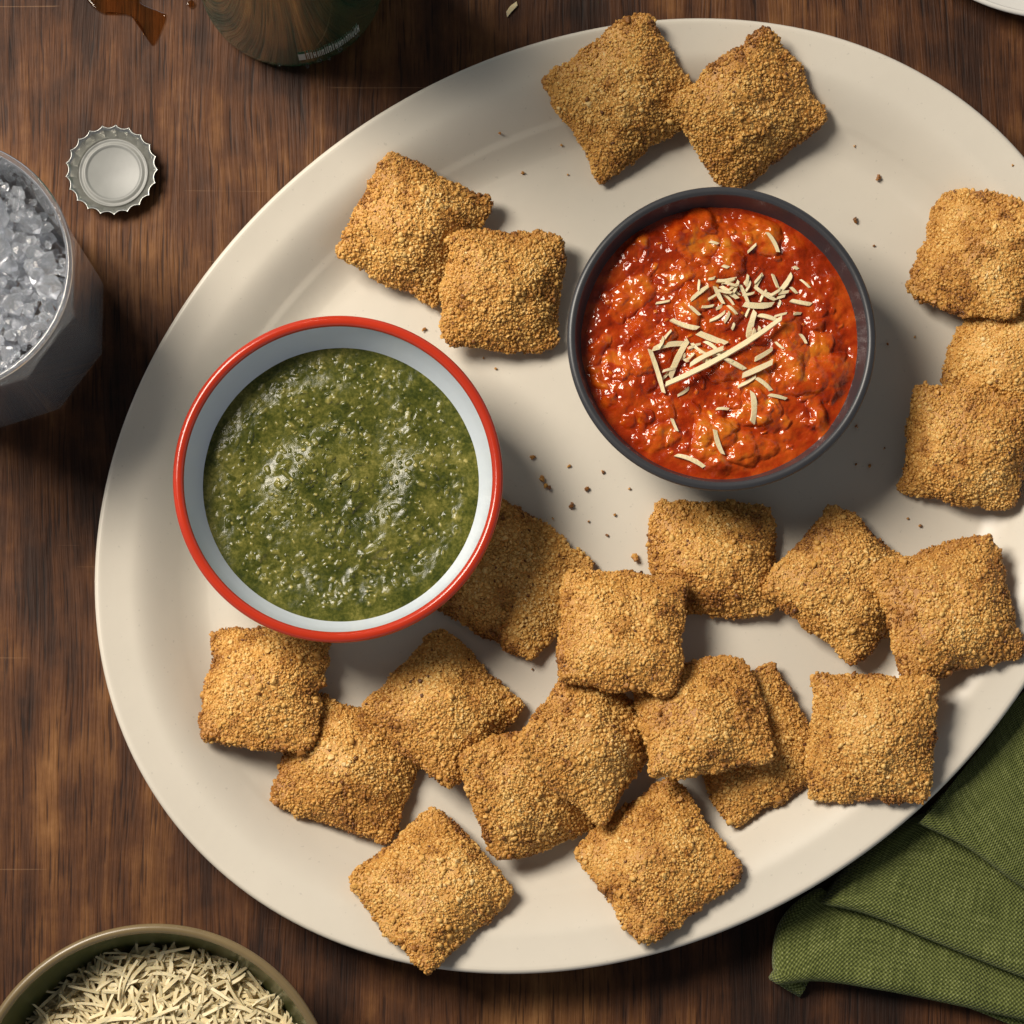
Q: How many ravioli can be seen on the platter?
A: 22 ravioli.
